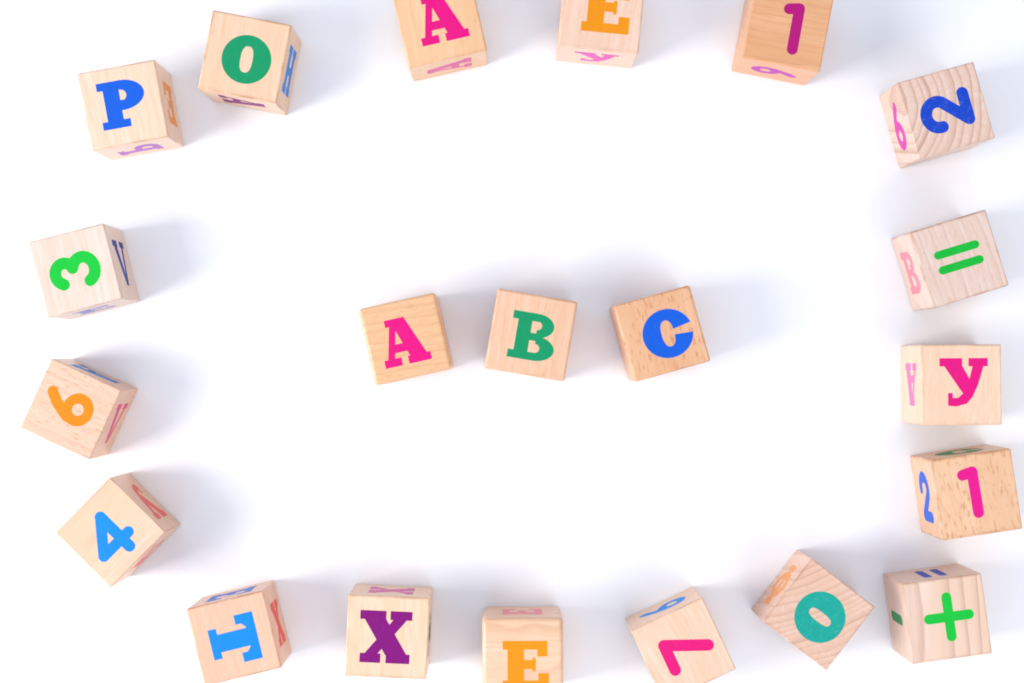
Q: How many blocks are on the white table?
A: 21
